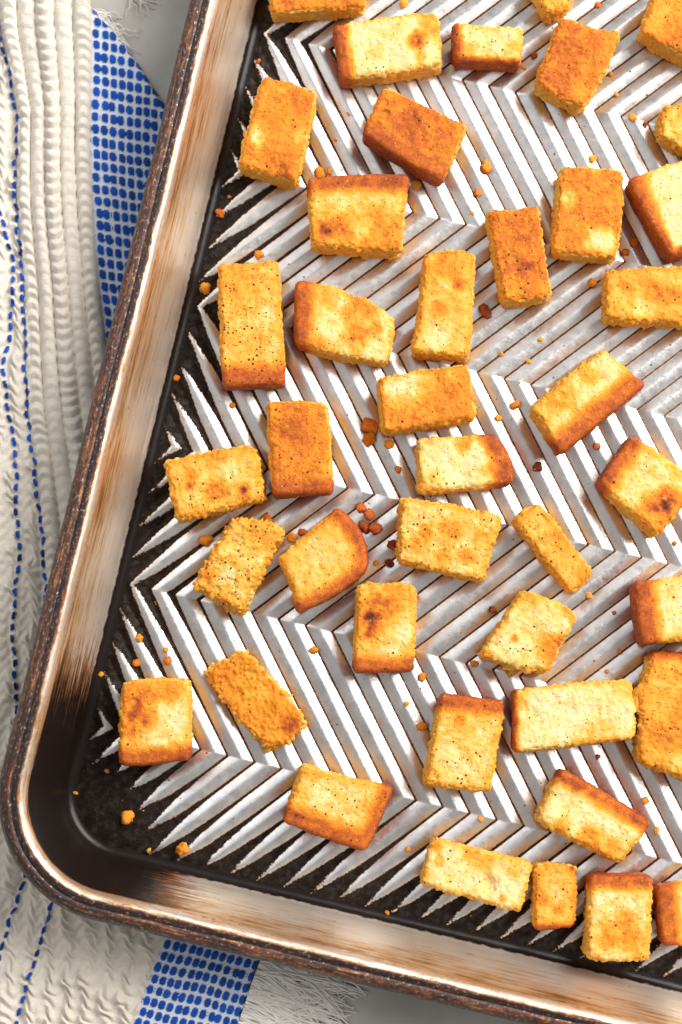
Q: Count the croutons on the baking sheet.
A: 41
